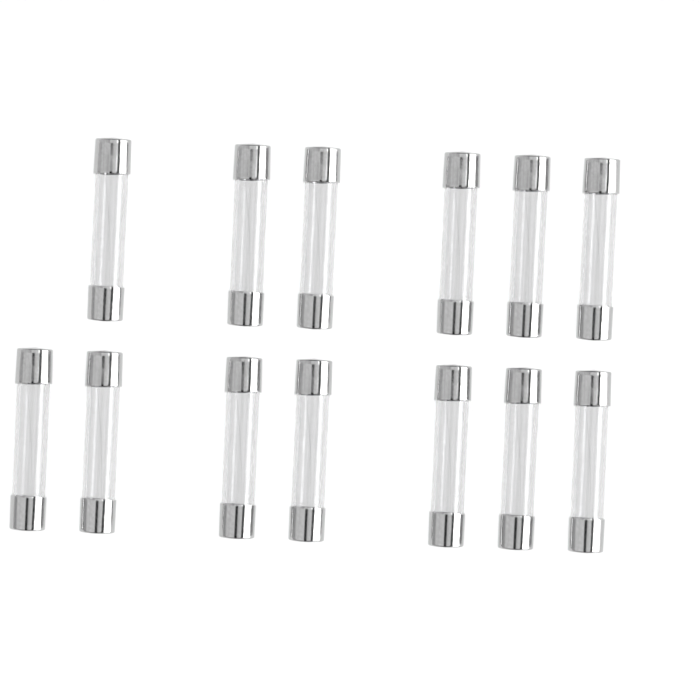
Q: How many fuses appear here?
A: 13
